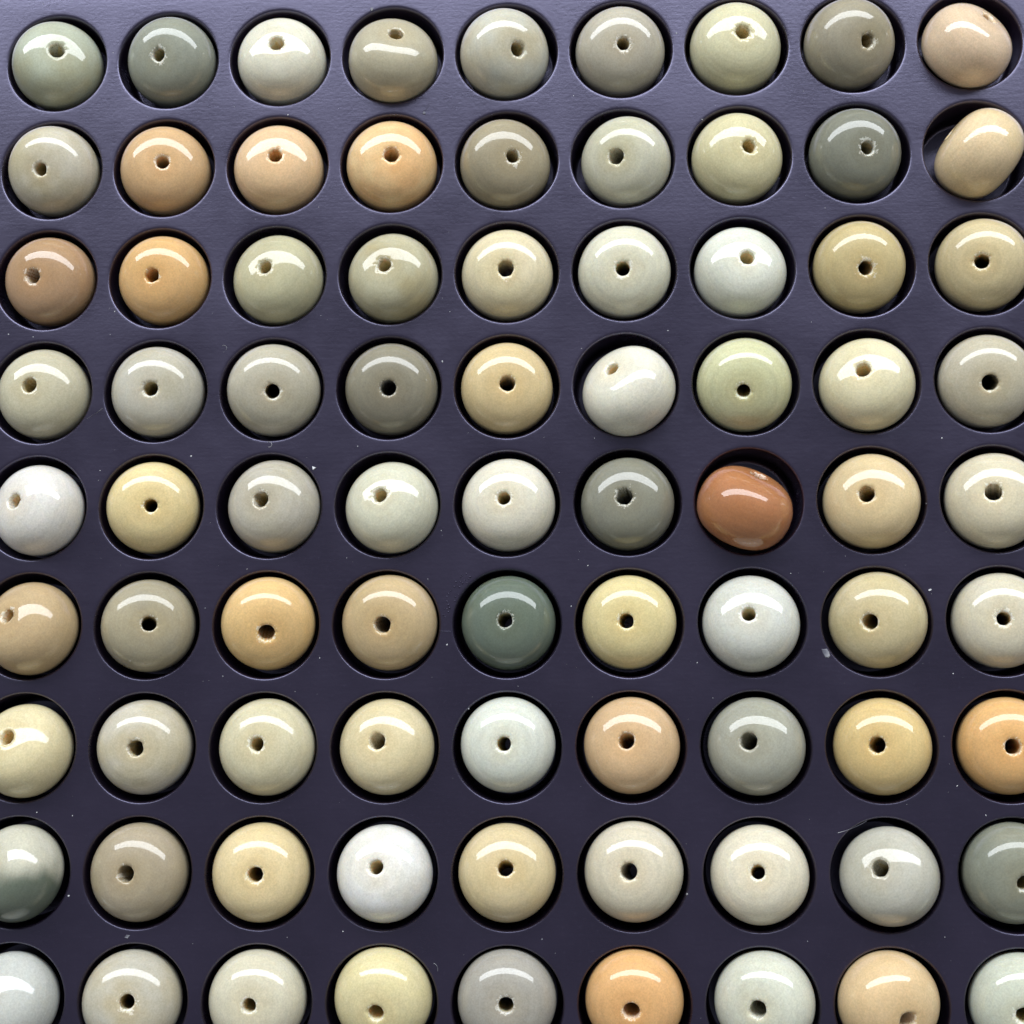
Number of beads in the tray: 81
